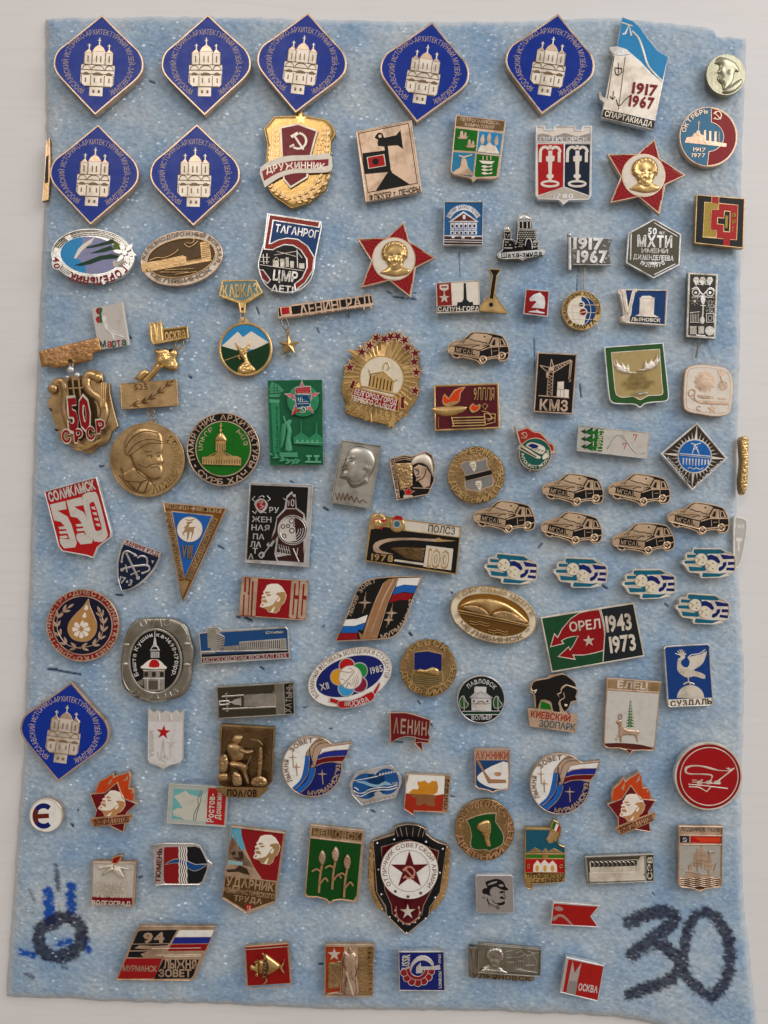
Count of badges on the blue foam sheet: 114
